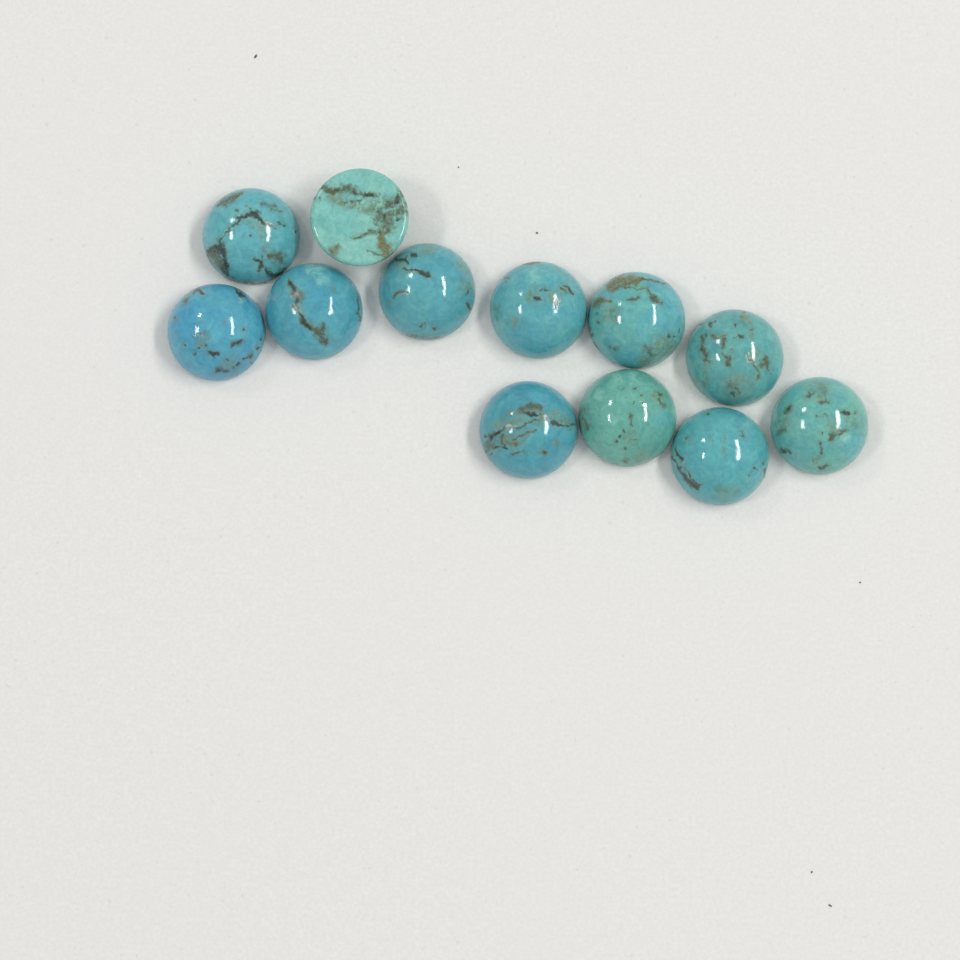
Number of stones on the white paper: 12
